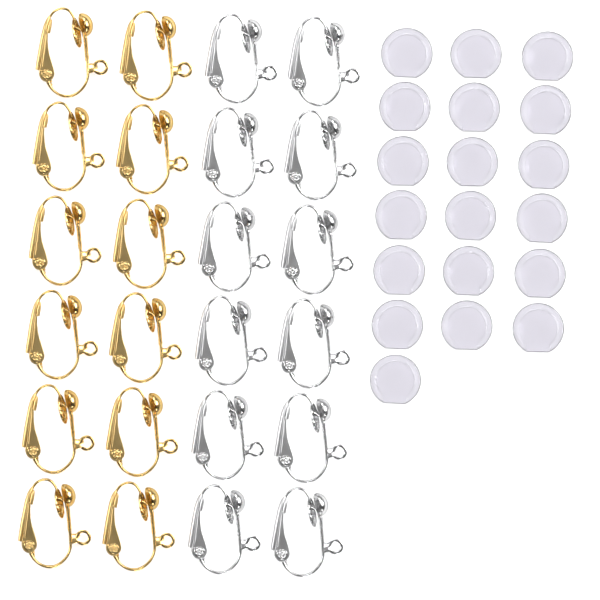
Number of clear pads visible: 19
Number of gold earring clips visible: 12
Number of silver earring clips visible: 12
